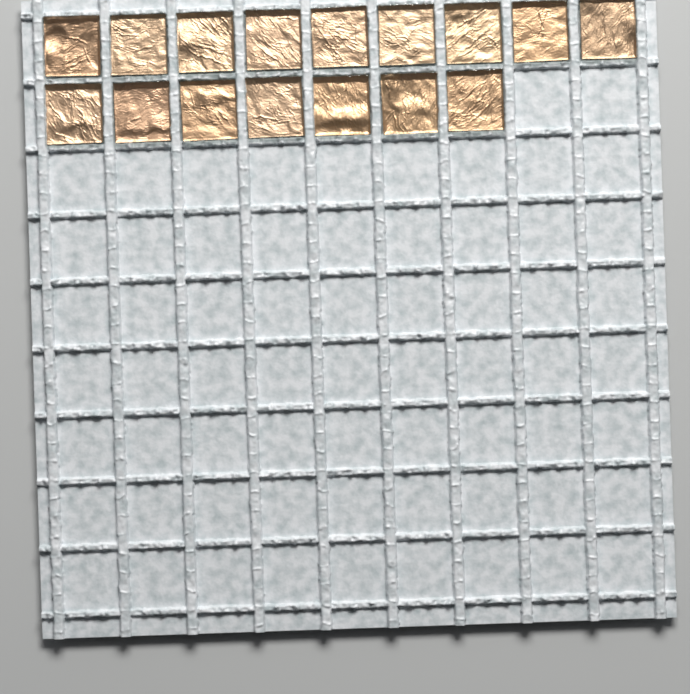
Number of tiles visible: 16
